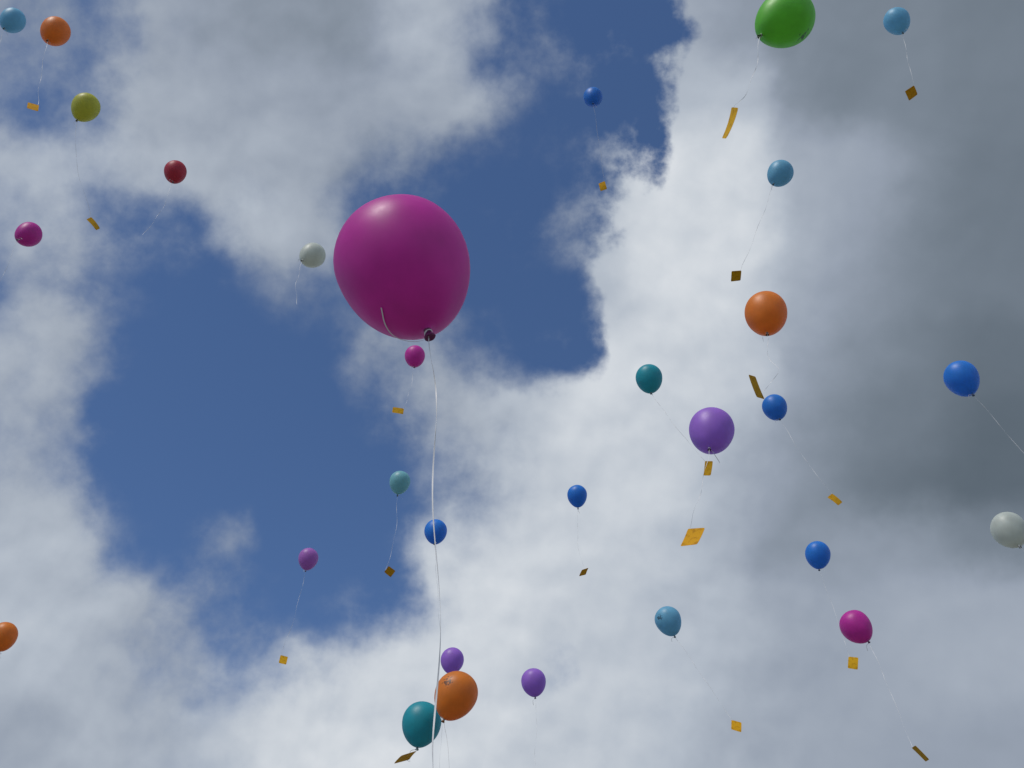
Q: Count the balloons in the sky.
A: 30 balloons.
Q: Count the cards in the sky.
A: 18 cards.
